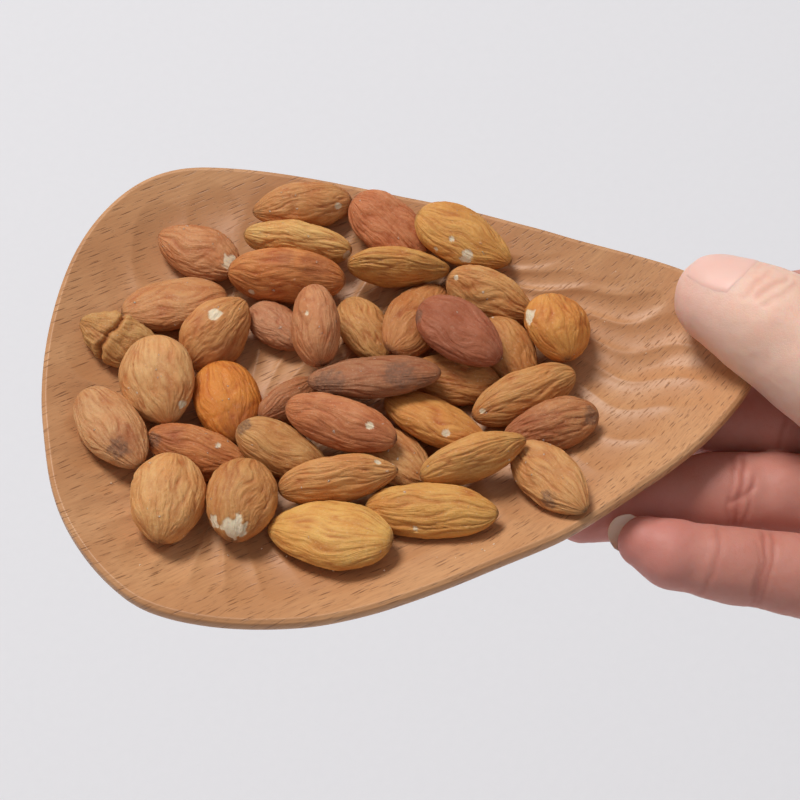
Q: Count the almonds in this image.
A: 38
